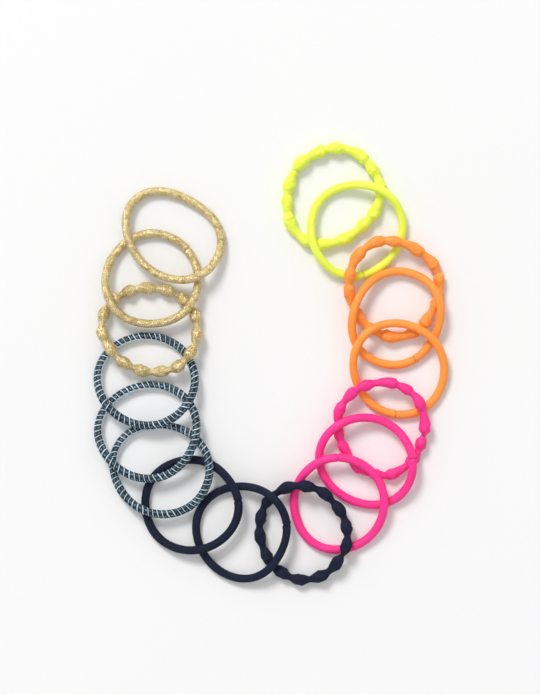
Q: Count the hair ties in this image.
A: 17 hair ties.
